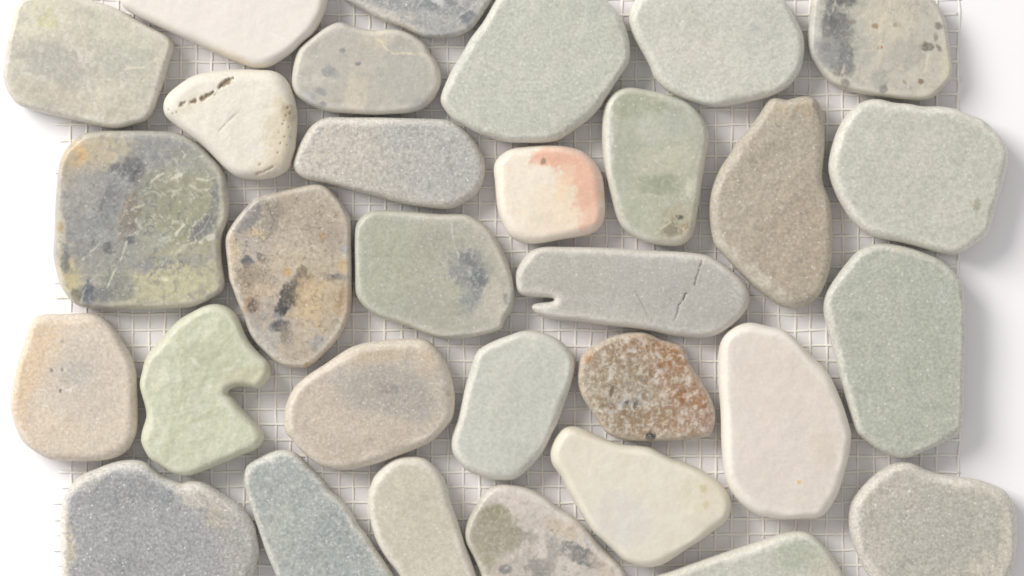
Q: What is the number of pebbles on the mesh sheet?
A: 31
